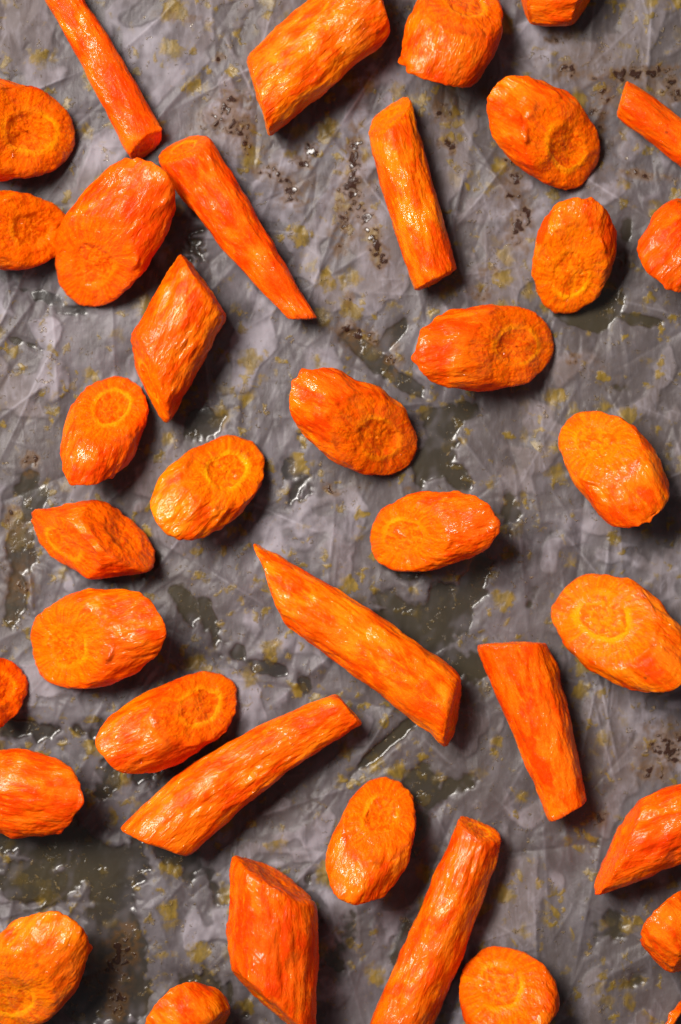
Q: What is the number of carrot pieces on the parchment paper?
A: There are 38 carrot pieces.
